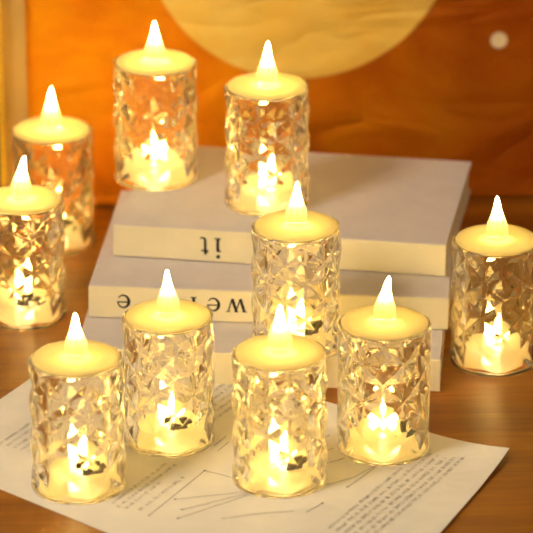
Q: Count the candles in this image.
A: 10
